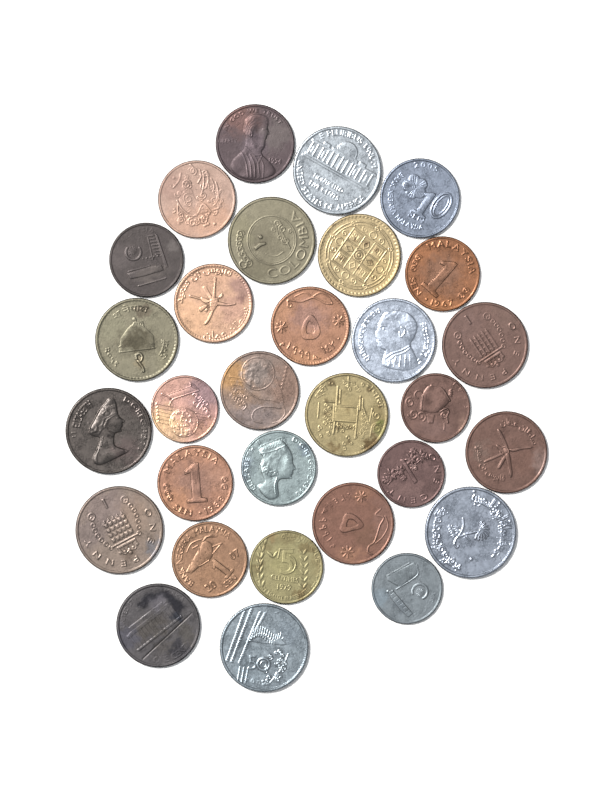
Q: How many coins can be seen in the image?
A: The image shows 30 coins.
